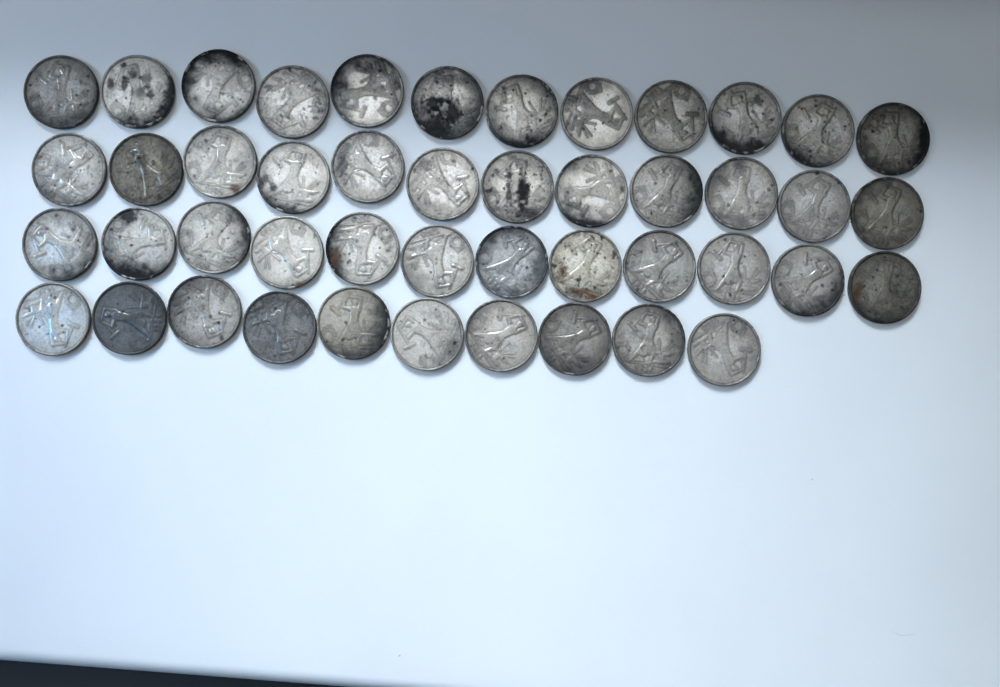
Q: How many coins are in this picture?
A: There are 46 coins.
